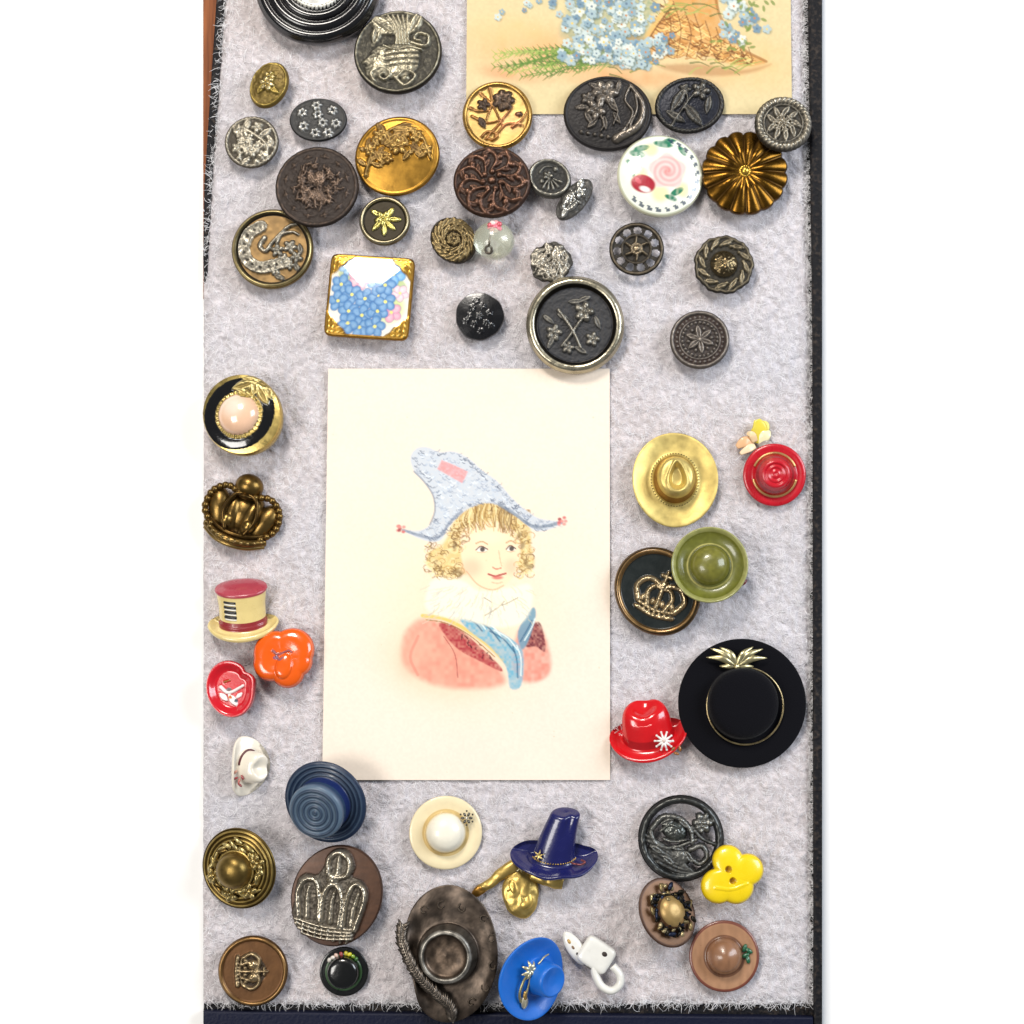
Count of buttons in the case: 34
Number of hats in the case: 16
